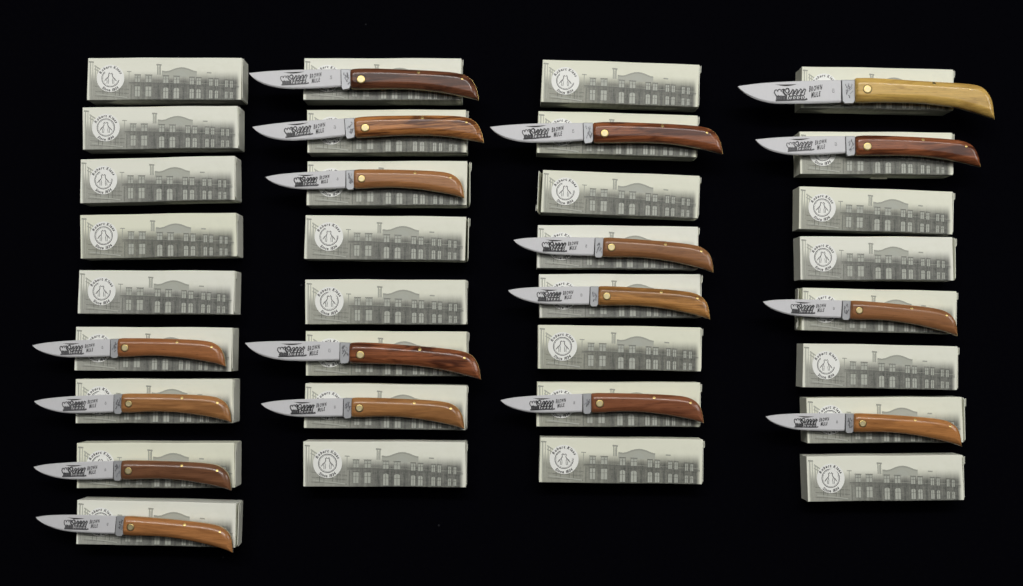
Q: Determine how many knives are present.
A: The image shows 17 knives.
